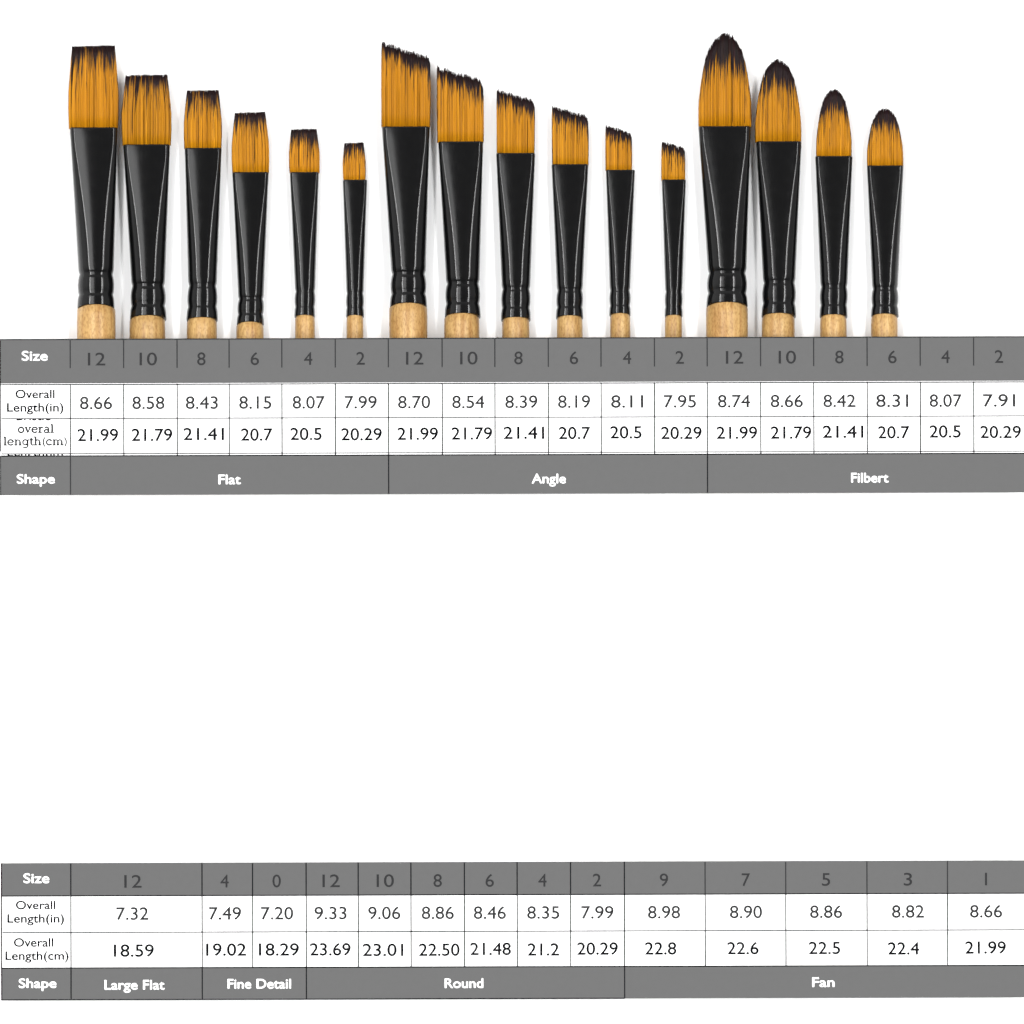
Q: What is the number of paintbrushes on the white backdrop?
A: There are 16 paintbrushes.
